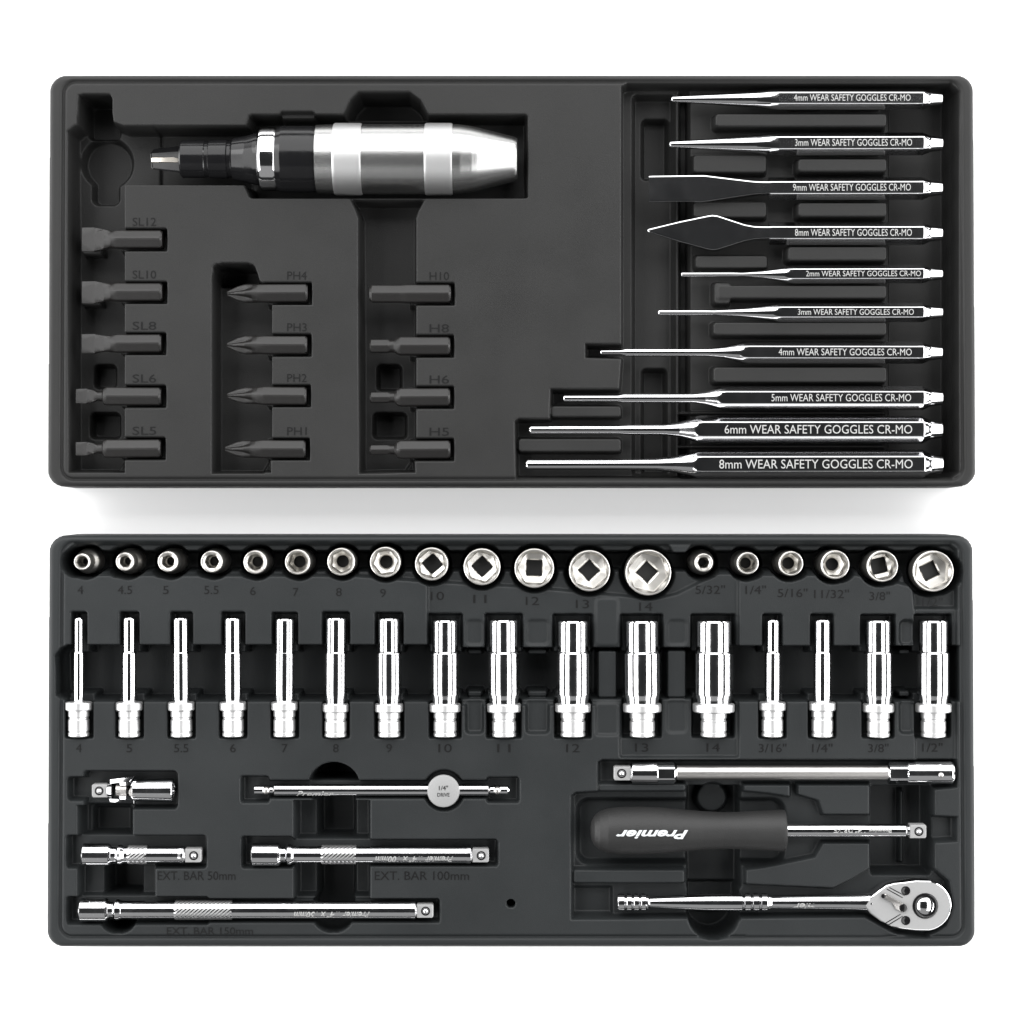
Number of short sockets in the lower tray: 19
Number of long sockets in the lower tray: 16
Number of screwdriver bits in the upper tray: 13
